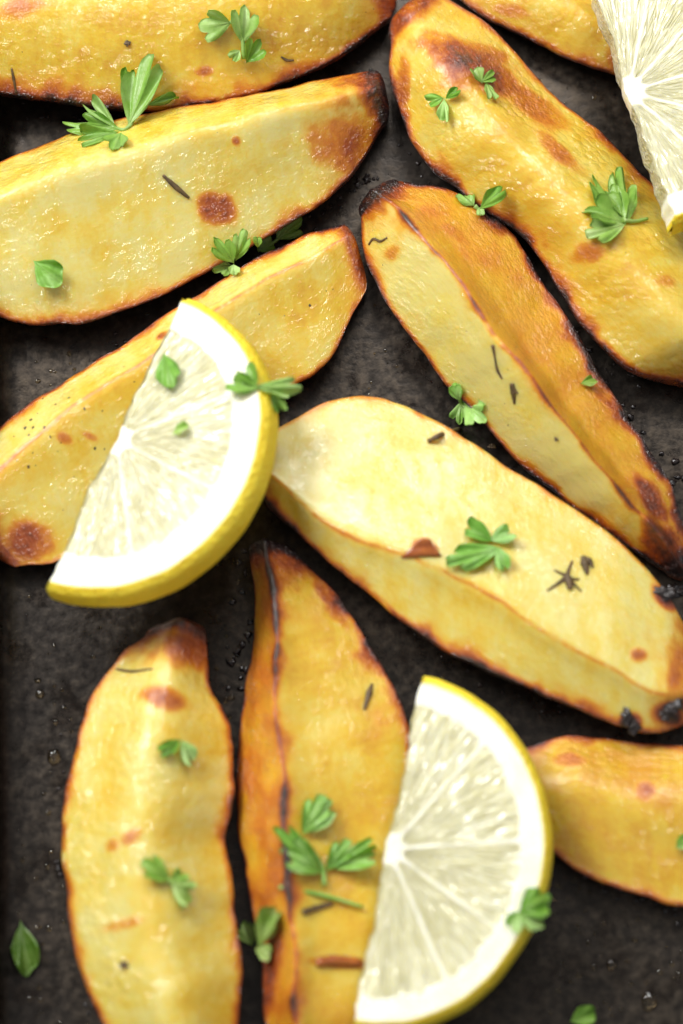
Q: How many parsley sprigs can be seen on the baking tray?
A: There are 23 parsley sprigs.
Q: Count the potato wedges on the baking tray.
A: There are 10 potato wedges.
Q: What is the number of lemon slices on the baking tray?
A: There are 3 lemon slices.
